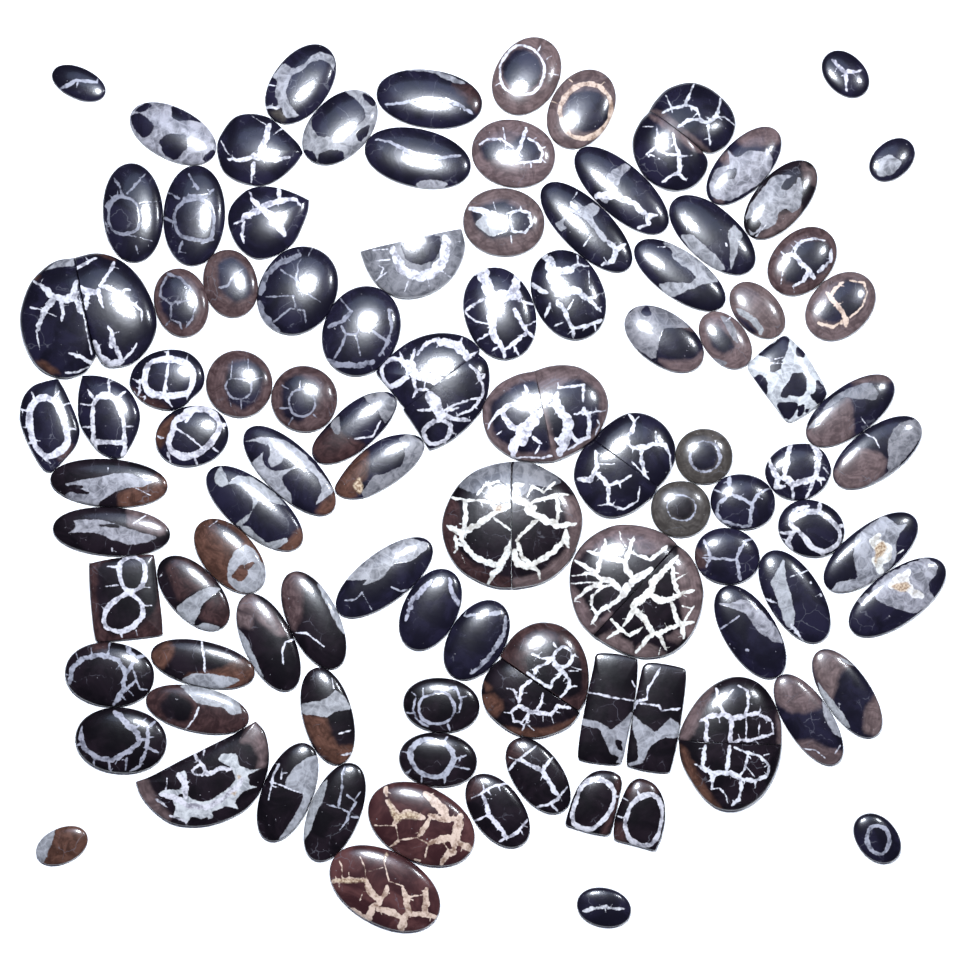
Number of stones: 108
